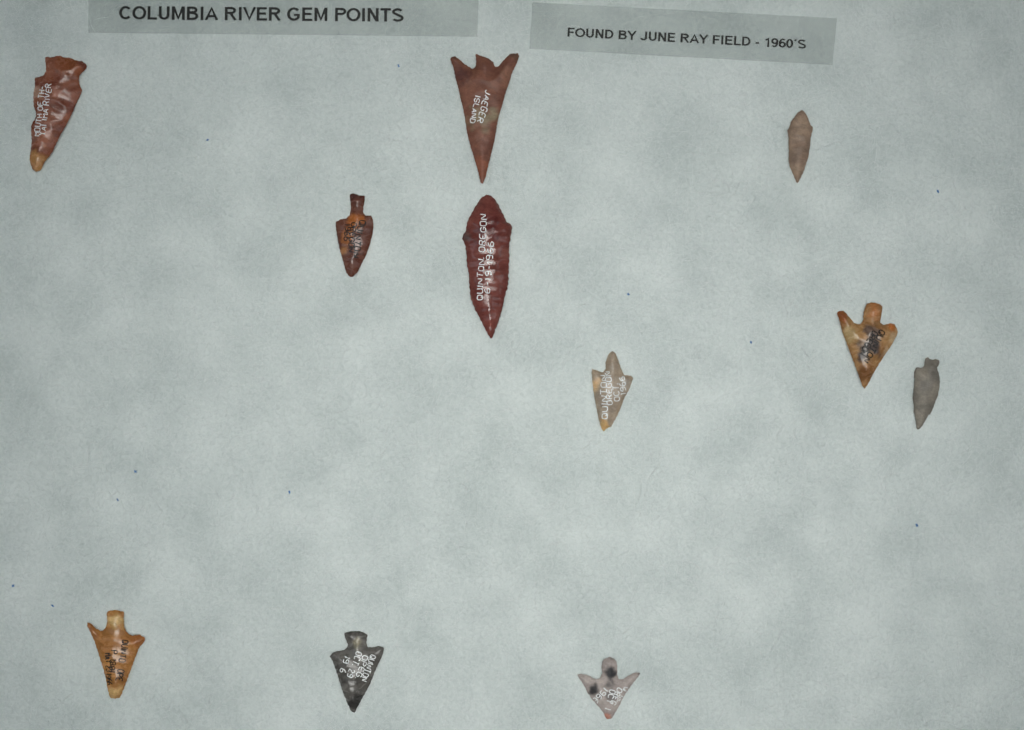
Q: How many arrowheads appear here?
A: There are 11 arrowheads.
